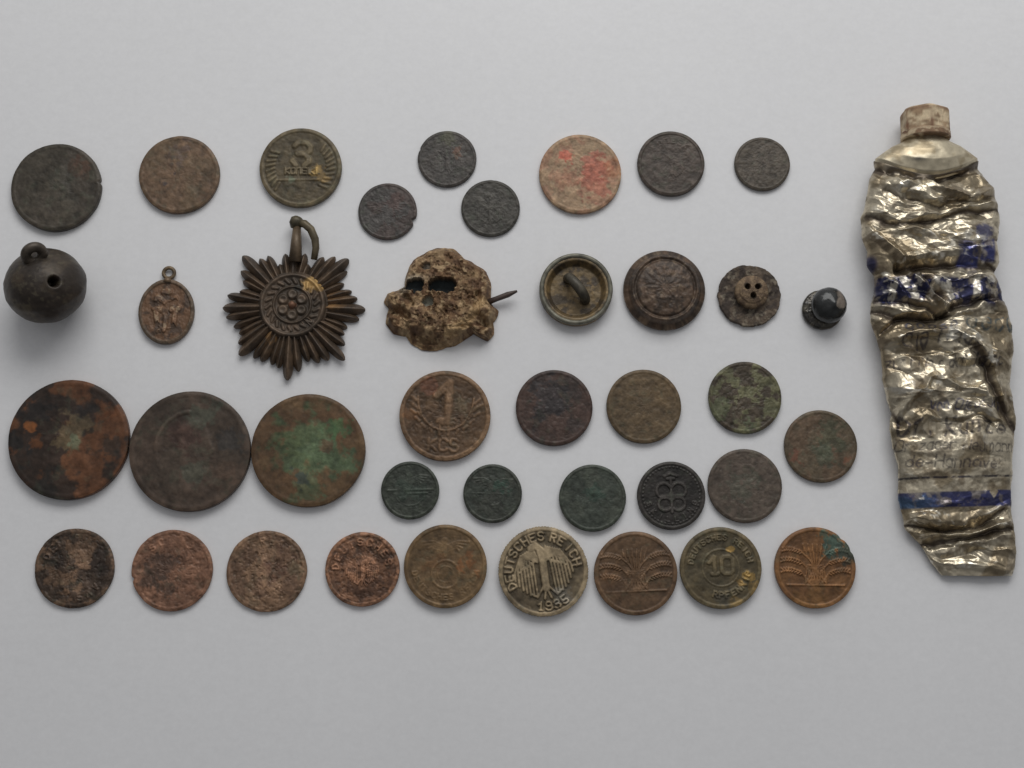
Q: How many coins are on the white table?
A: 31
